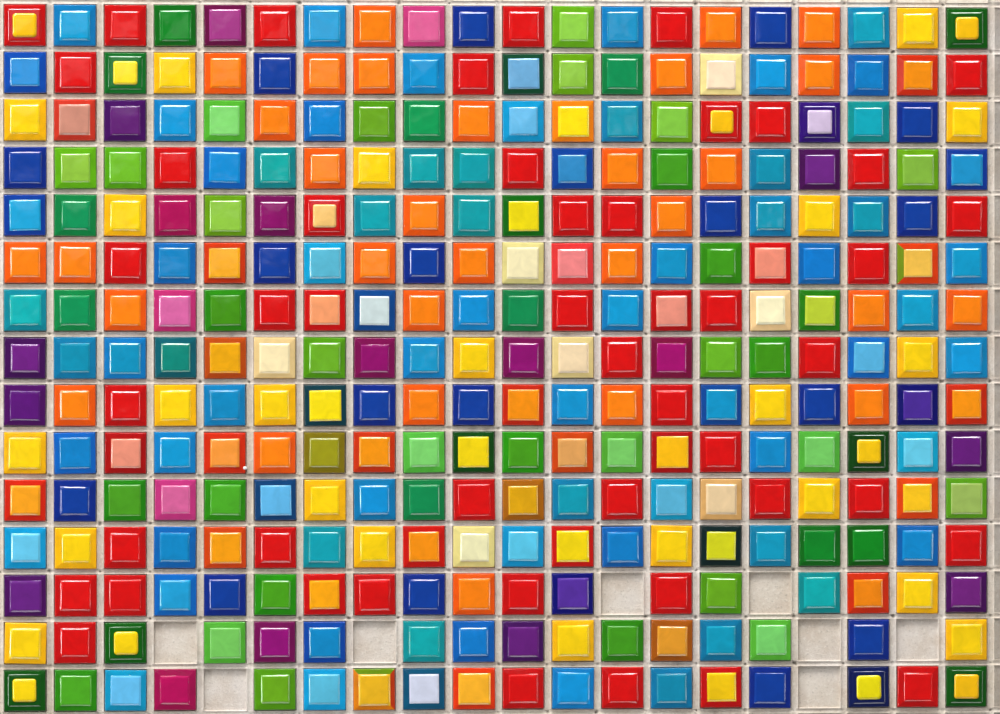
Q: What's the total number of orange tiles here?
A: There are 30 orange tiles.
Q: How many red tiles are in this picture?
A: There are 40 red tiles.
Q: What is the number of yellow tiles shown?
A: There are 22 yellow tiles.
